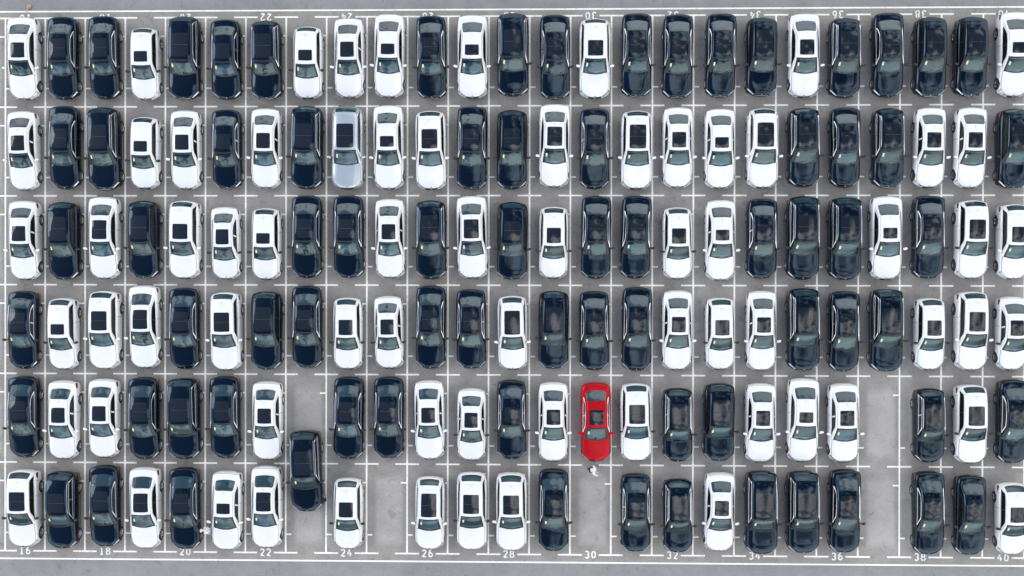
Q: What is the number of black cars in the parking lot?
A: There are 74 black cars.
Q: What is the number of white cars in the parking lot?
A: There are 69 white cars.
